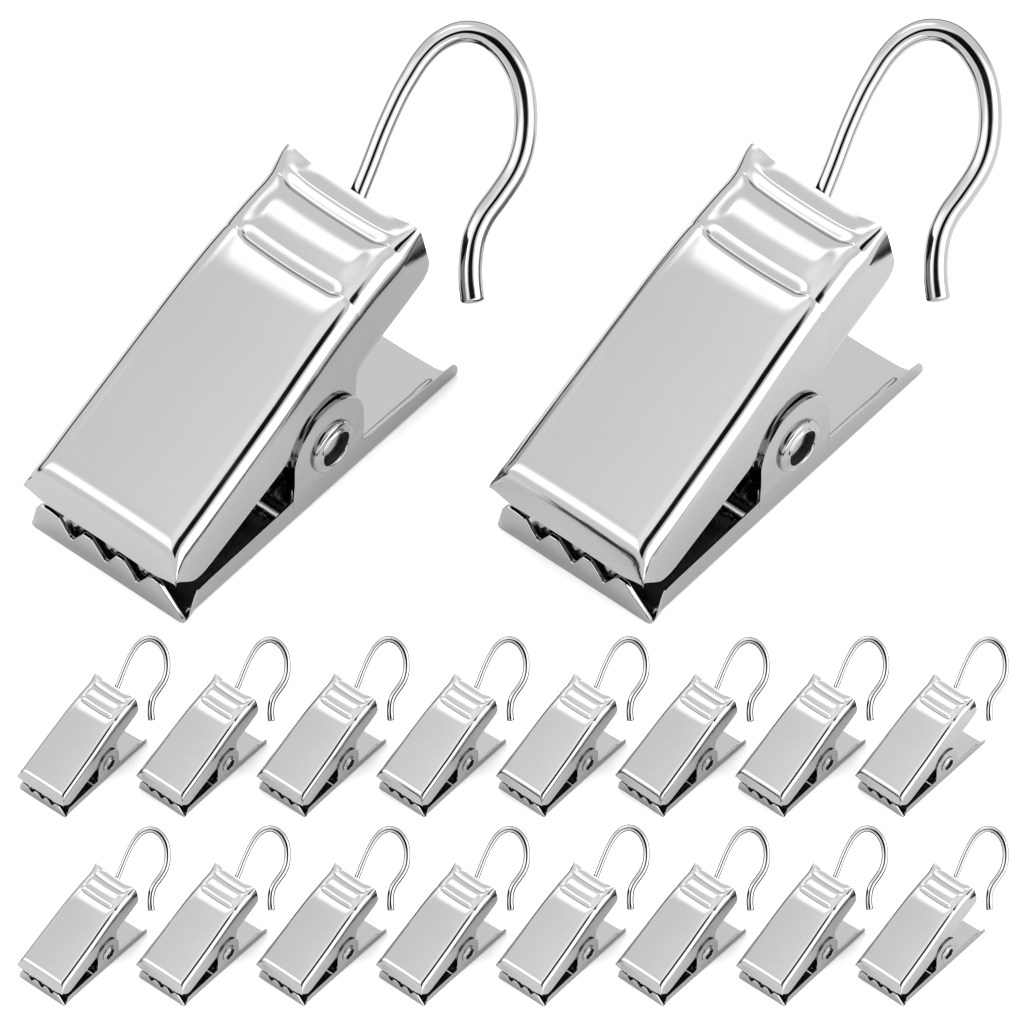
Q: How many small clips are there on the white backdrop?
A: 16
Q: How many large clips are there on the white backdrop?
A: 2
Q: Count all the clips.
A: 18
